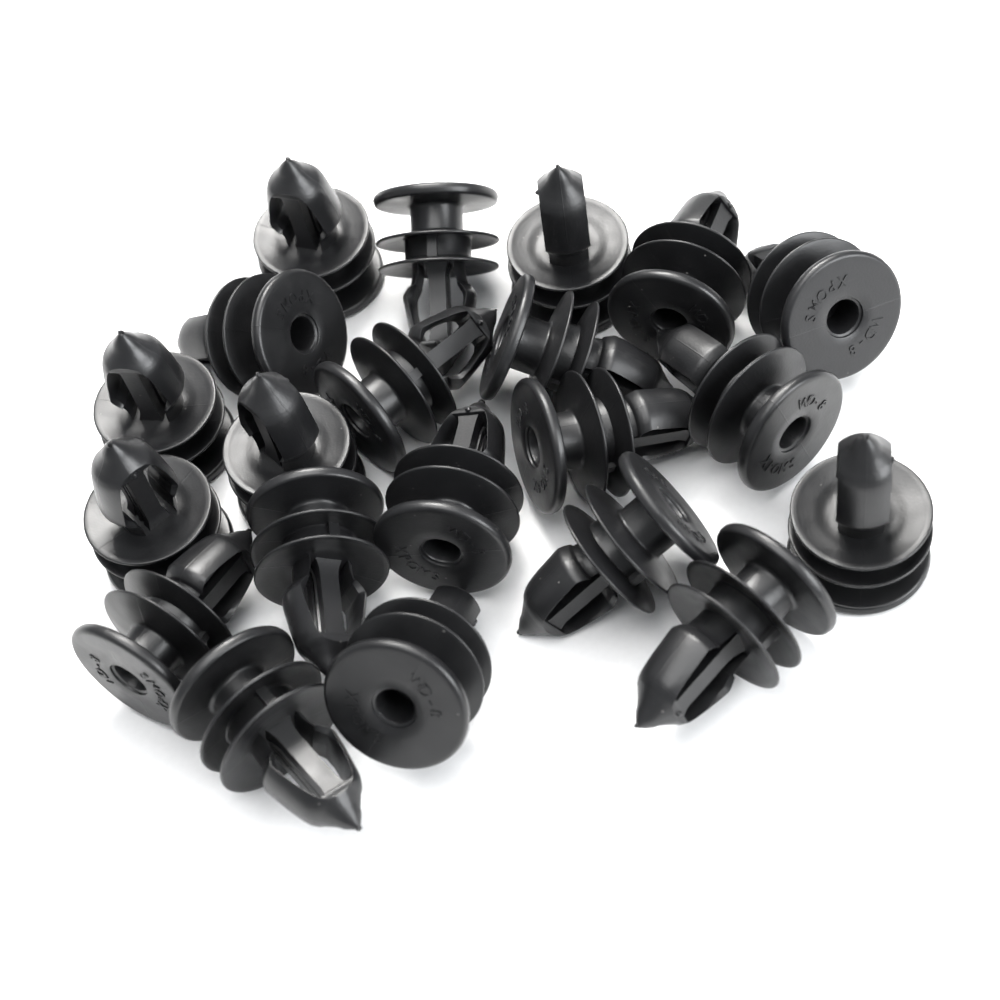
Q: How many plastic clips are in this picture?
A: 21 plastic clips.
